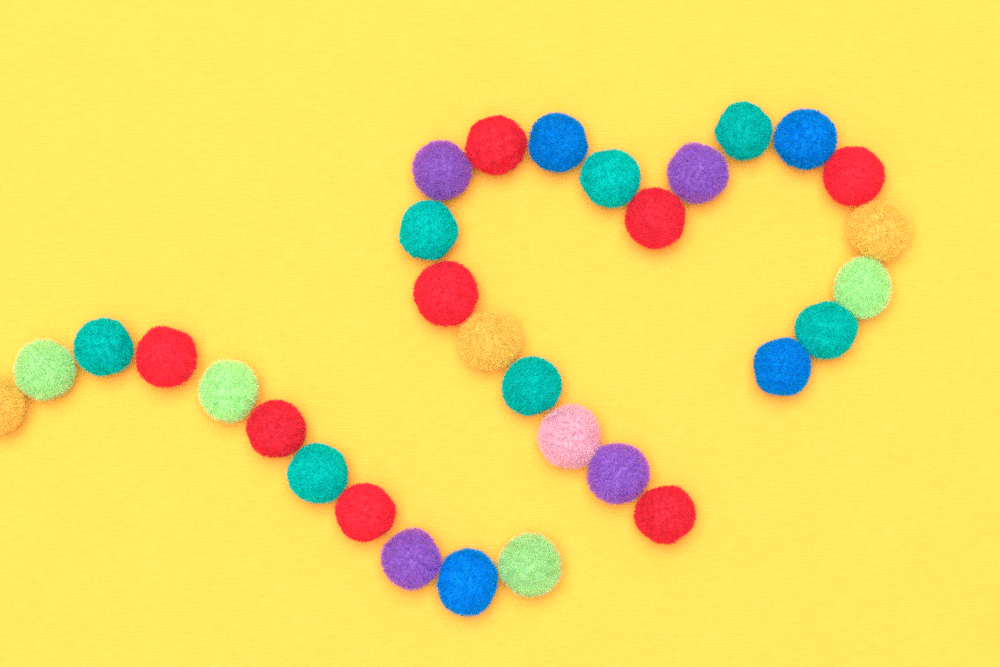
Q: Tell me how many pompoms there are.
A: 31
